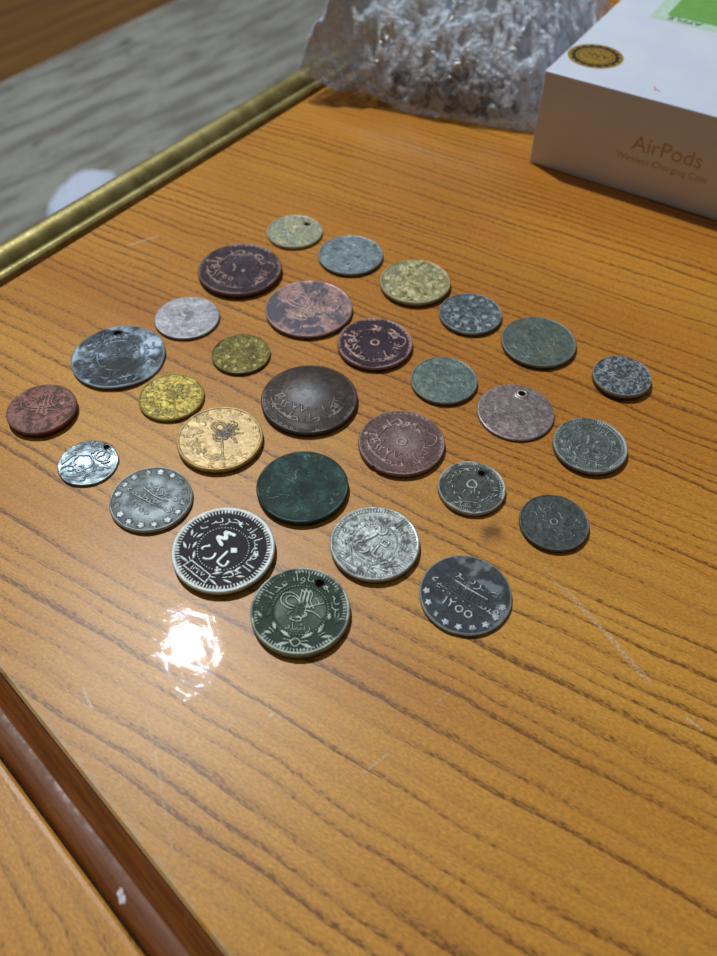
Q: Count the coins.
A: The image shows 29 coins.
